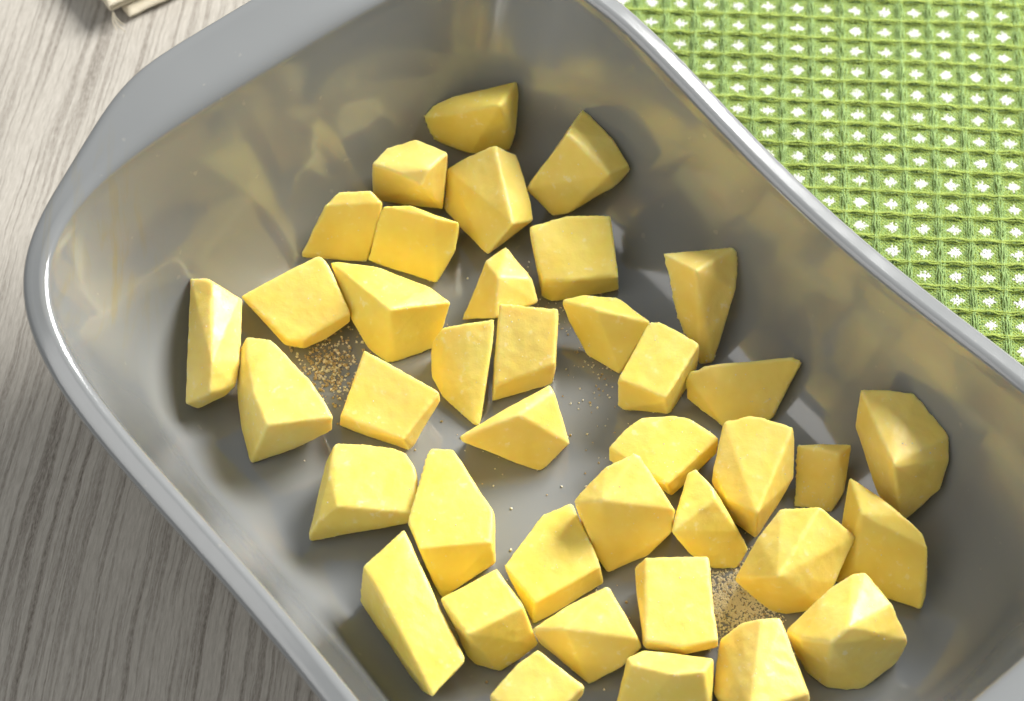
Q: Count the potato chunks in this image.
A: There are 39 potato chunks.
